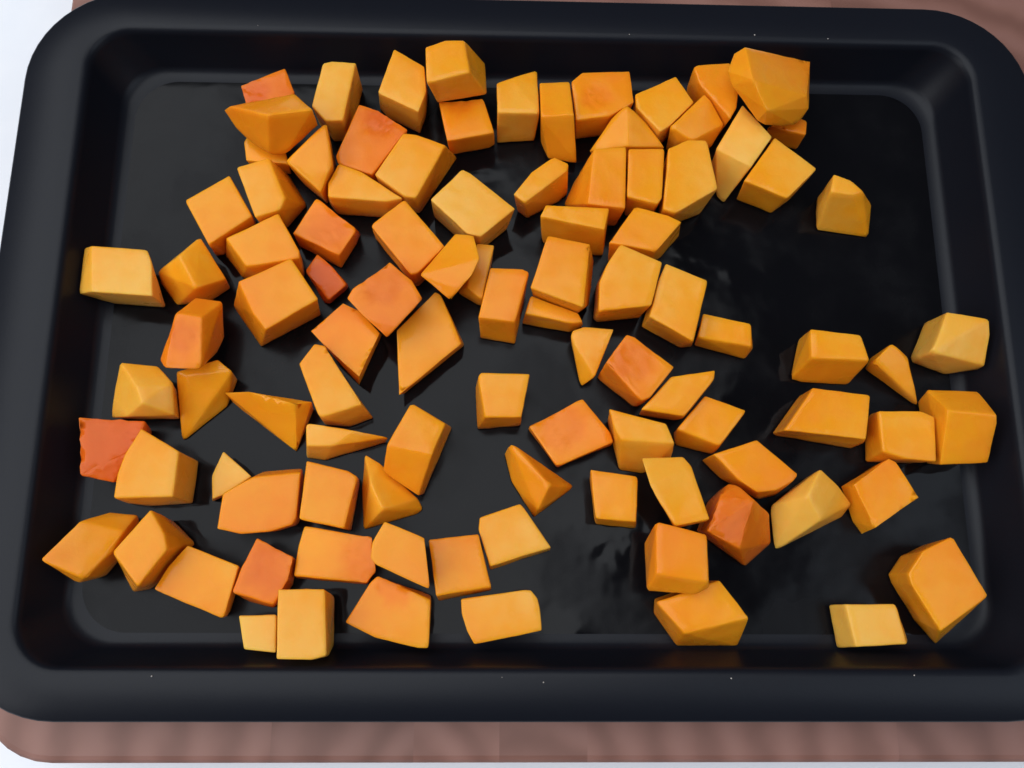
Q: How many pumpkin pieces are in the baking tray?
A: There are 99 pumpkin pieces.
